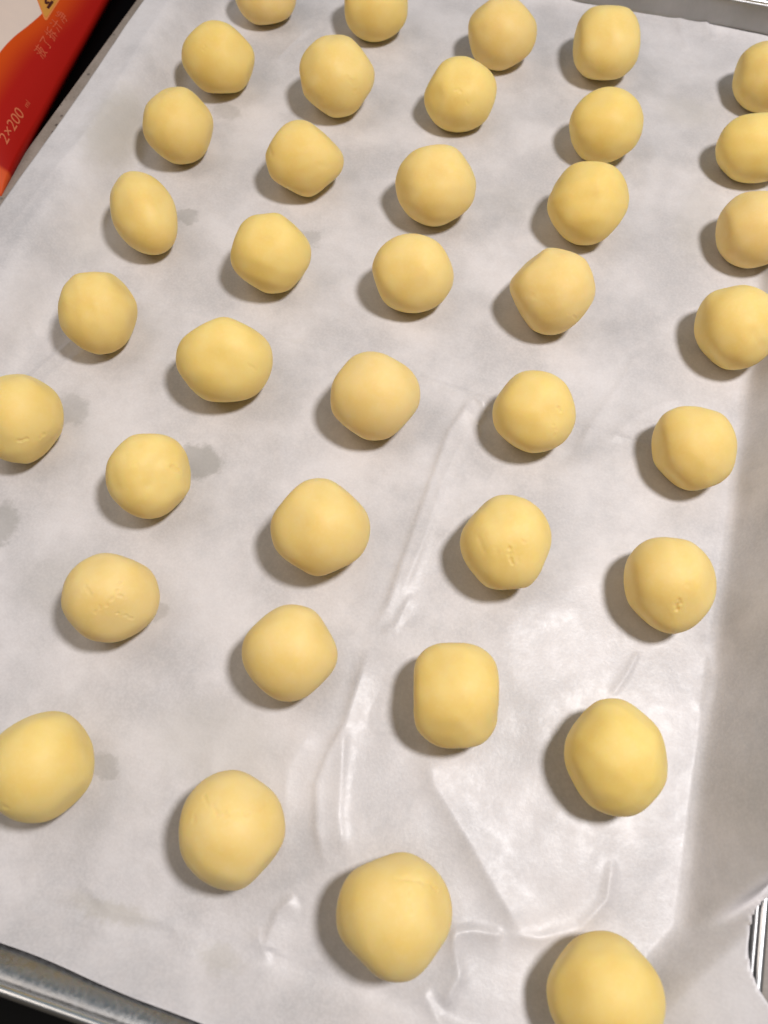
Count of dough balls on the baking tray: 38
